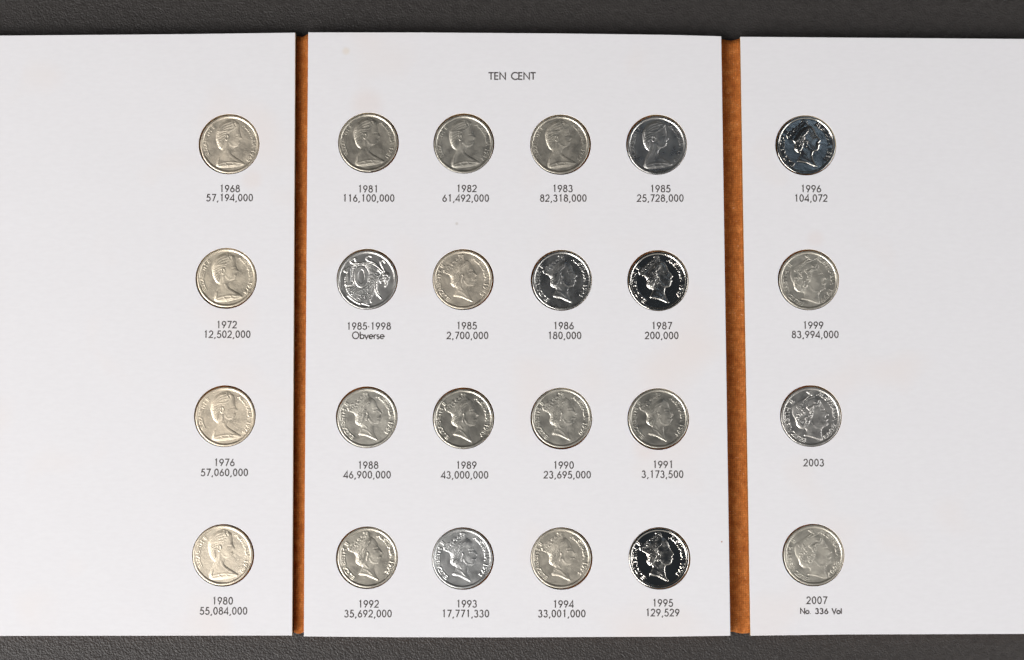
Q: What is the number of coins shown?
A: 24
